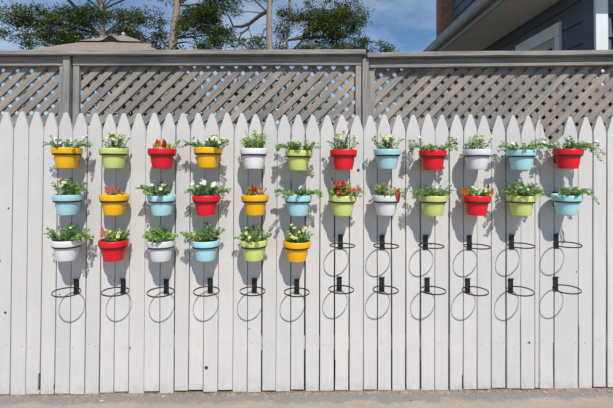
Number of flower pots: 30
